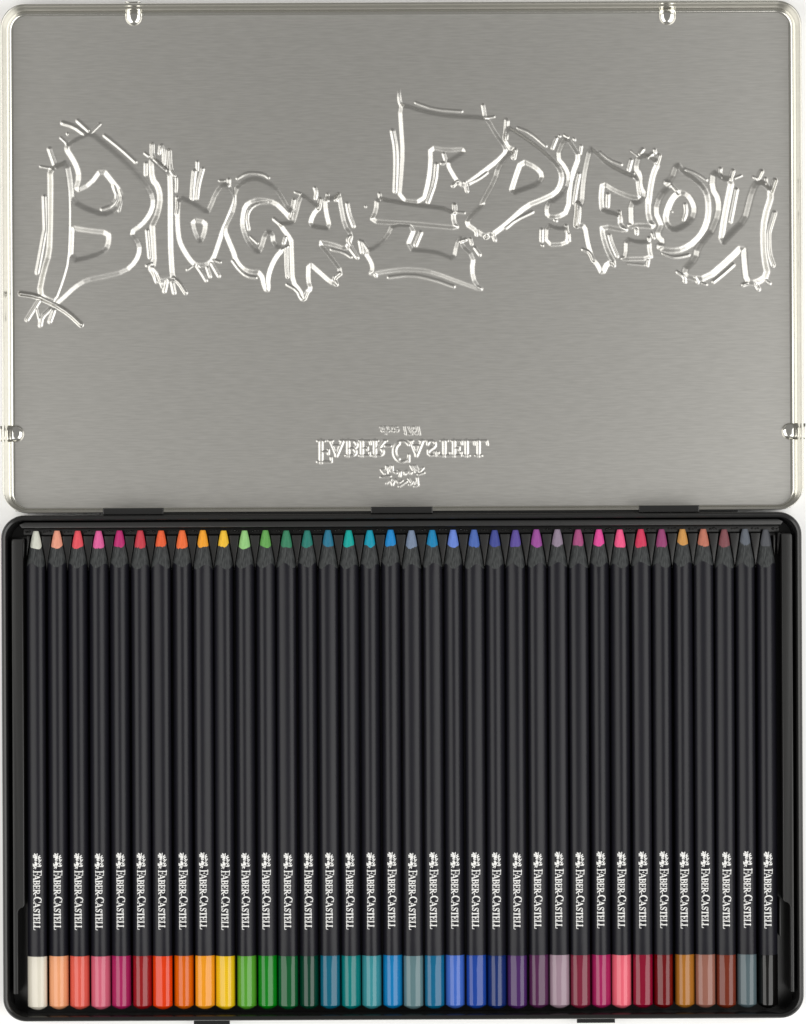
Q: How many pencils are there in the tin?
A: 36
